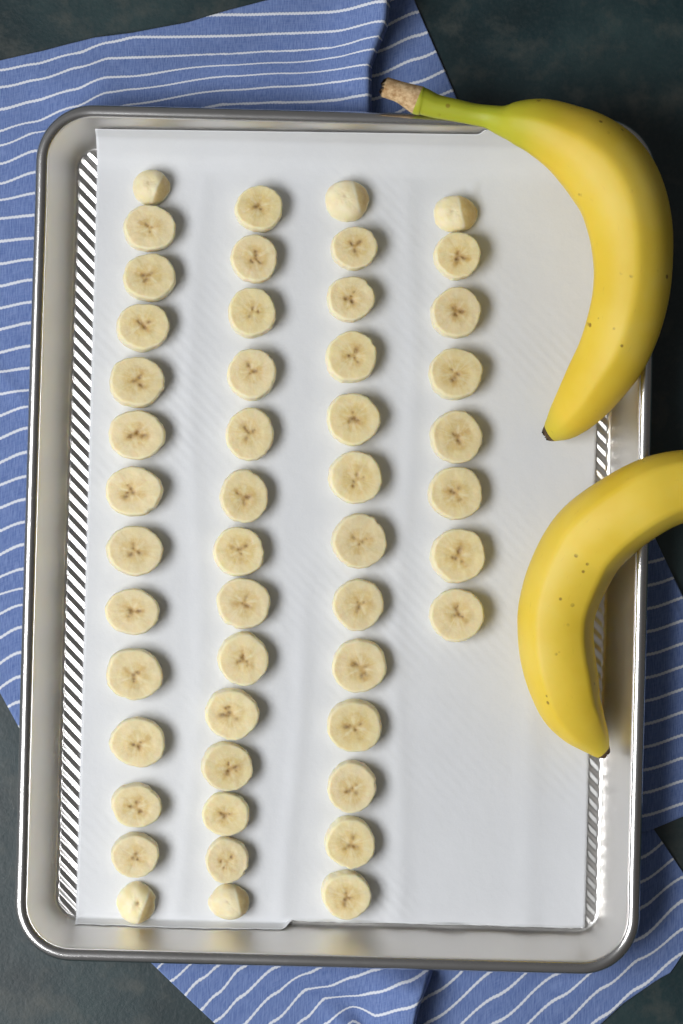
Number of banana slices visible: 49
